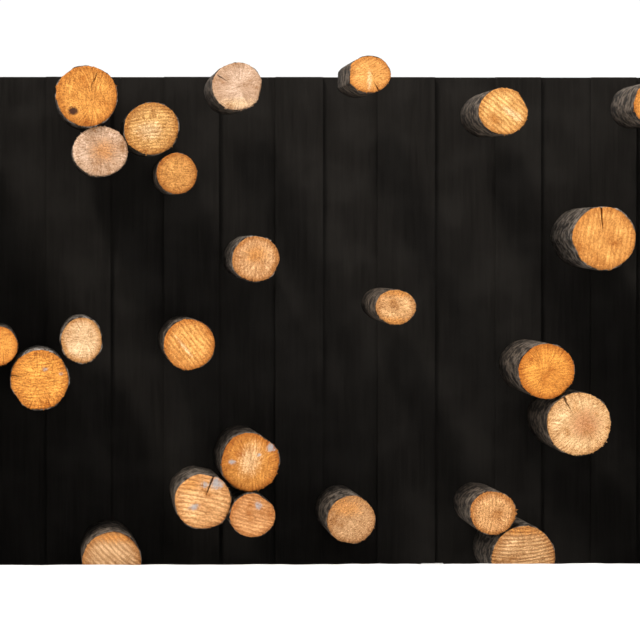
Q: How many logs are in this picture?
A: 24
